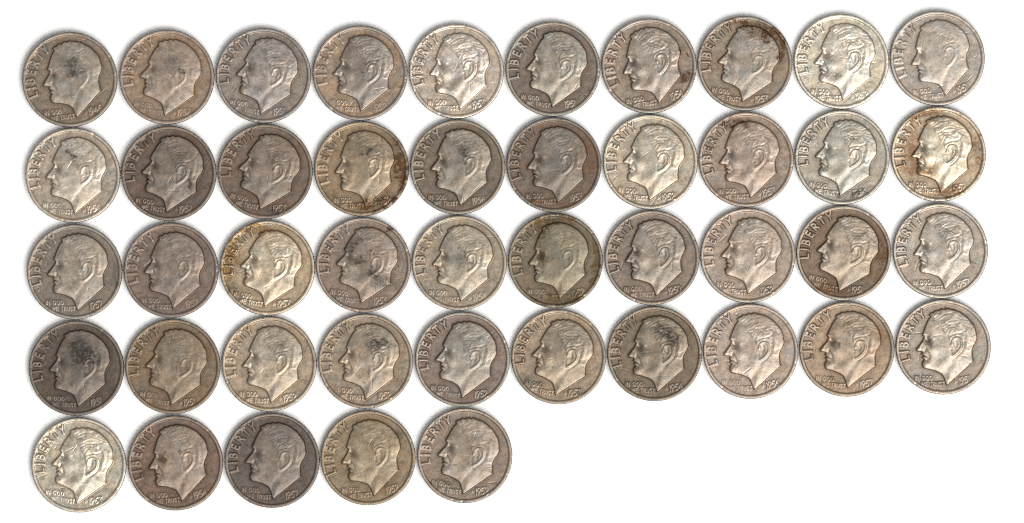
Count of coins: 45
